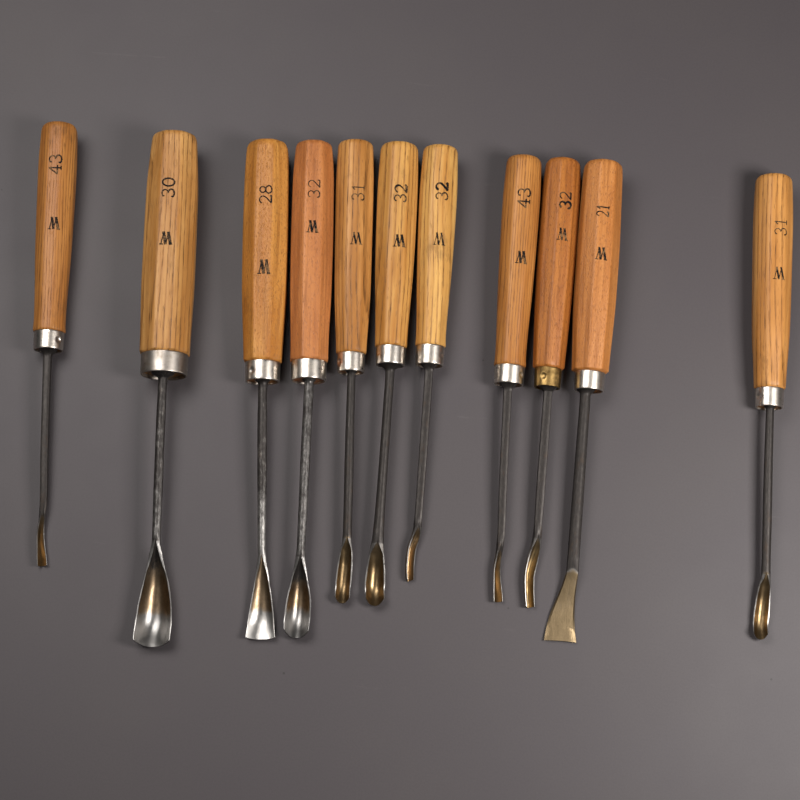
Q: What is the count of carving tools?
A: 11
